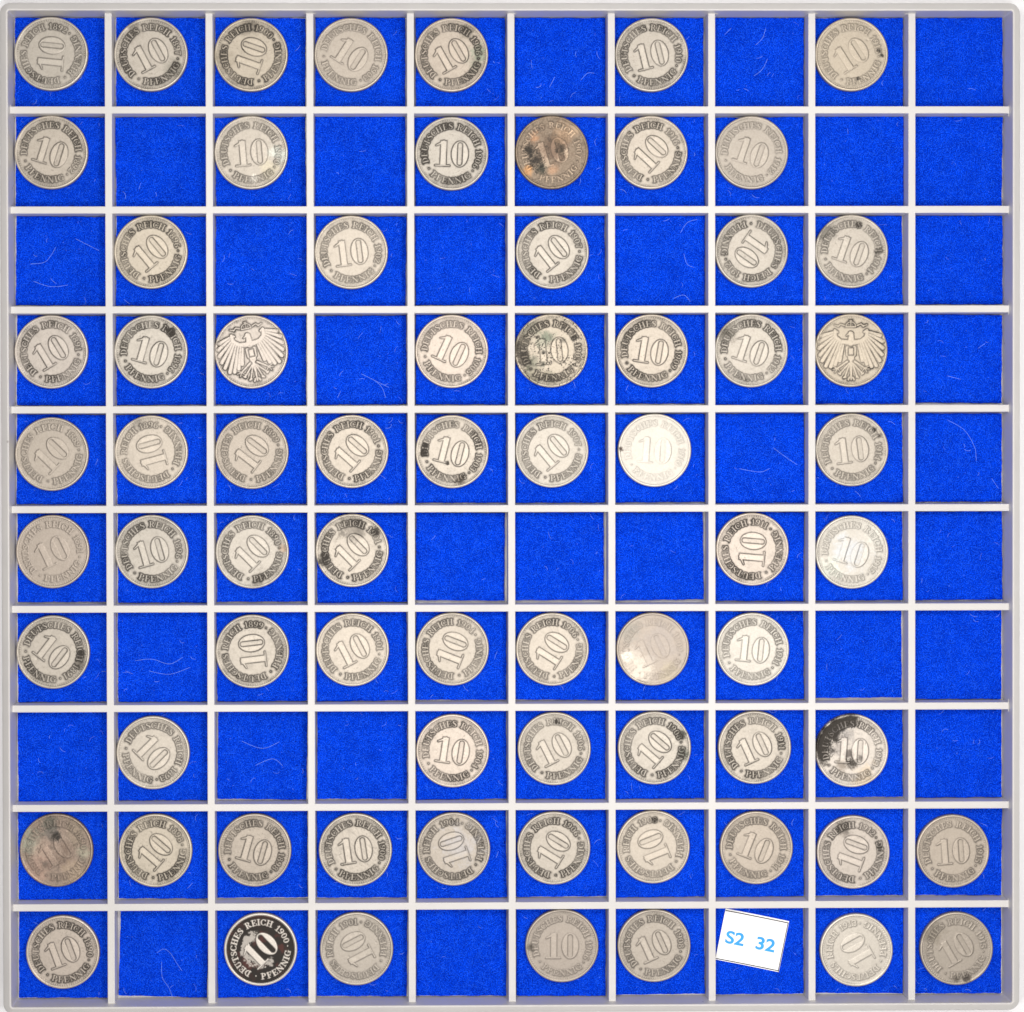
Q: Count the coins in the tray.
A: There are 70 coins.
